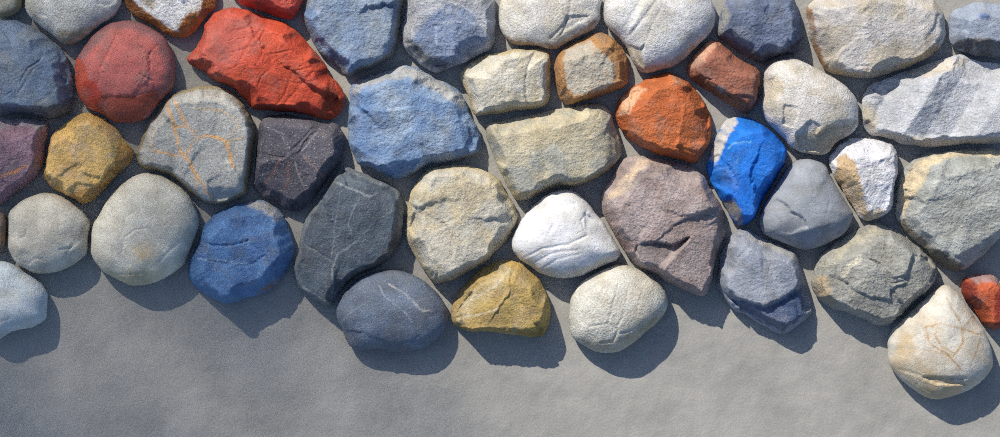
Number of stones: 46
